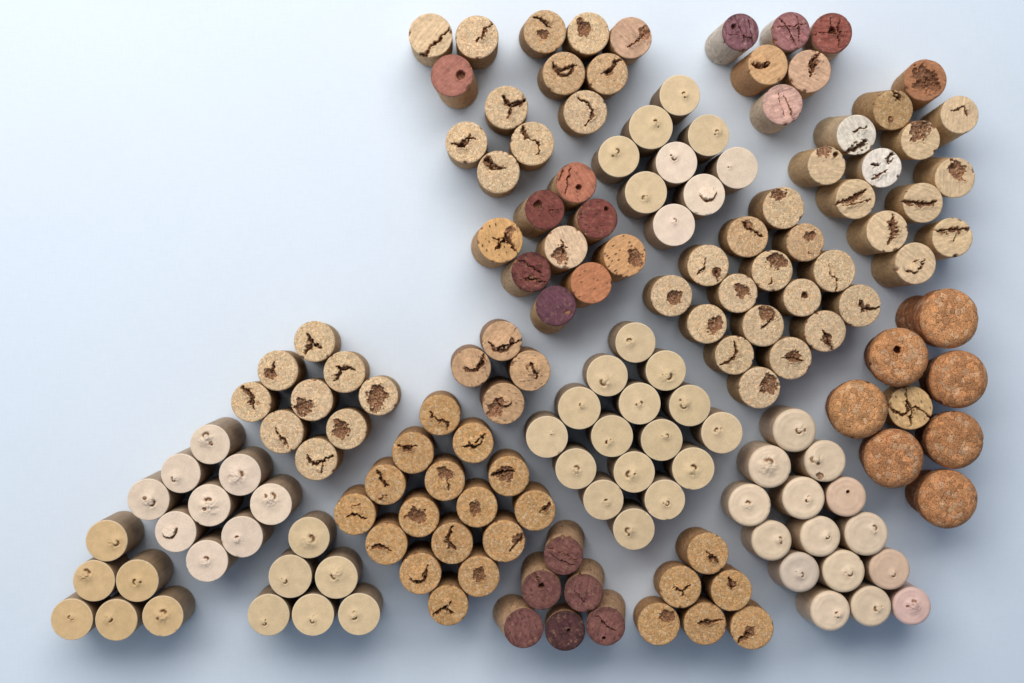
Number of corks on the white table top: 167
